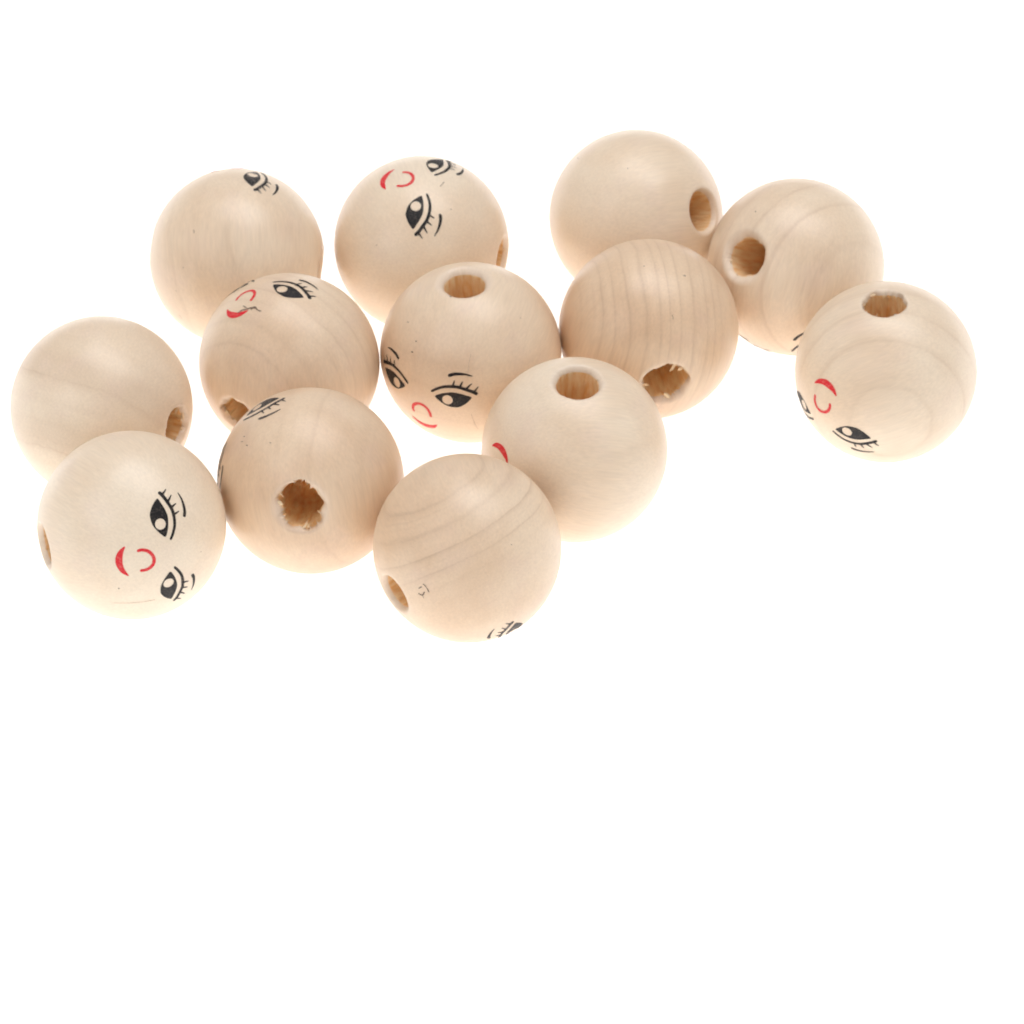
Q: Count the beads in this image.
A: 13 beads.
